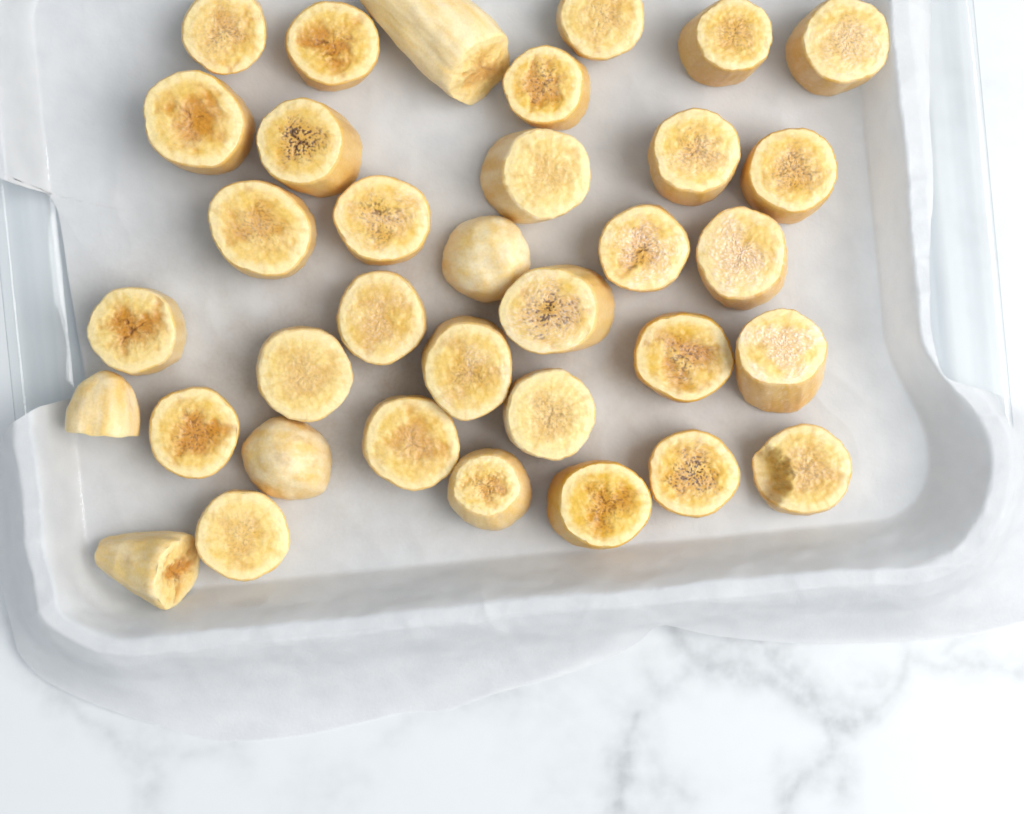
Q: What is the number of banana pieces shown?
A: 35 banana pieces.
